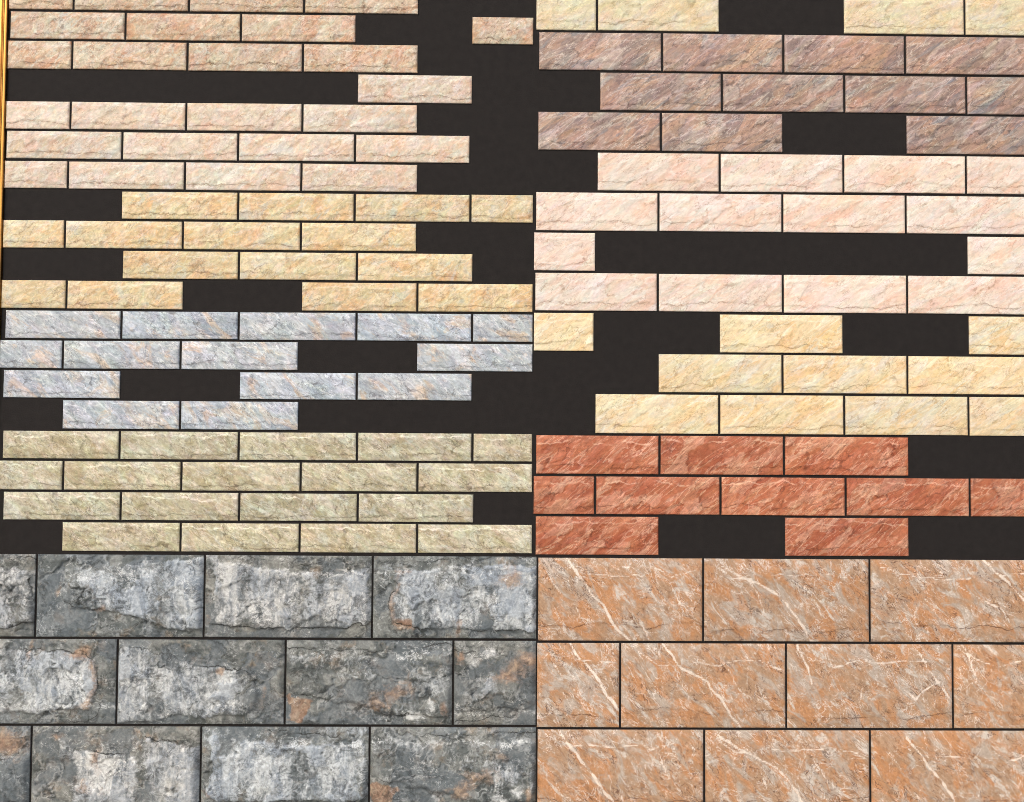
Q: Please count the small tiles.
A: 121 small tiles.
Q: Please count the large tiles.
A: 22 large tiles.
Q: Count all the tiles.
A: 143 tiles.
